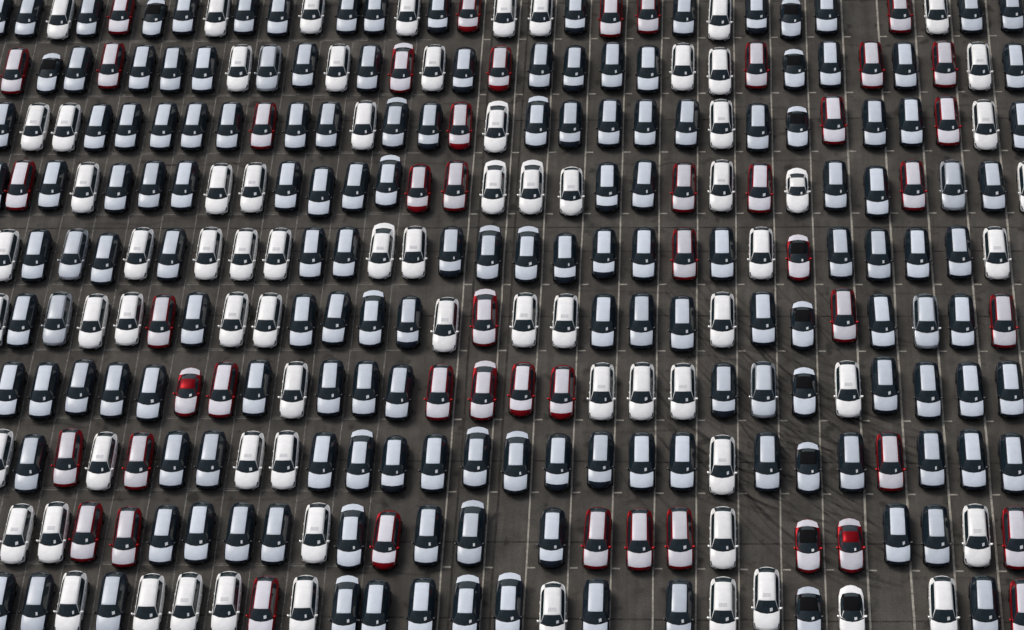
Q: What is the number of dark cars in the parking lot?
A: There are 152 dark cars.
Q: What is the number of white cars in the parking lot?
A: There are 72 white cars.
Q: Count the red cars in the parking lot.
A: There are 48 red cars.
